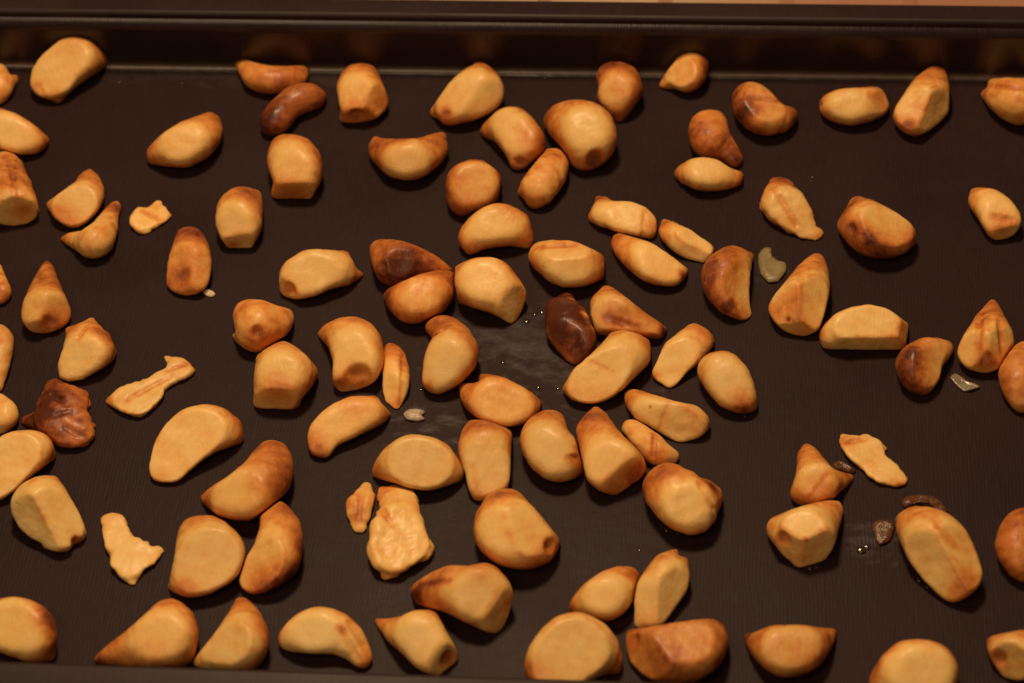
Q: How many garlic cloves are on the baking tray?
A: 100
